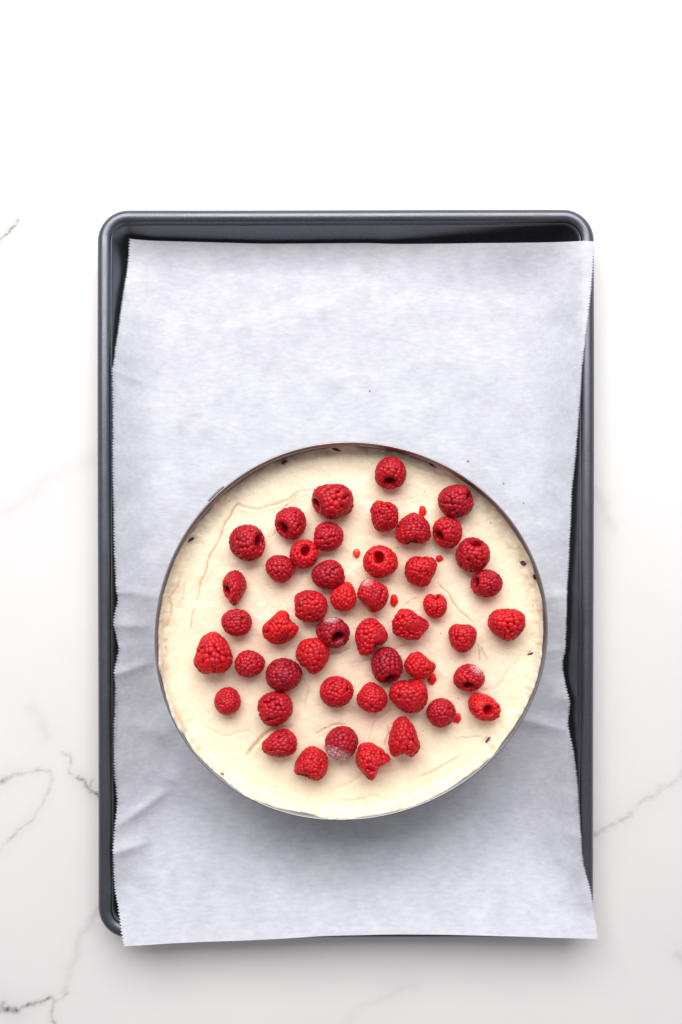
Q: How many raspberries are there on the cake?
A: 47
